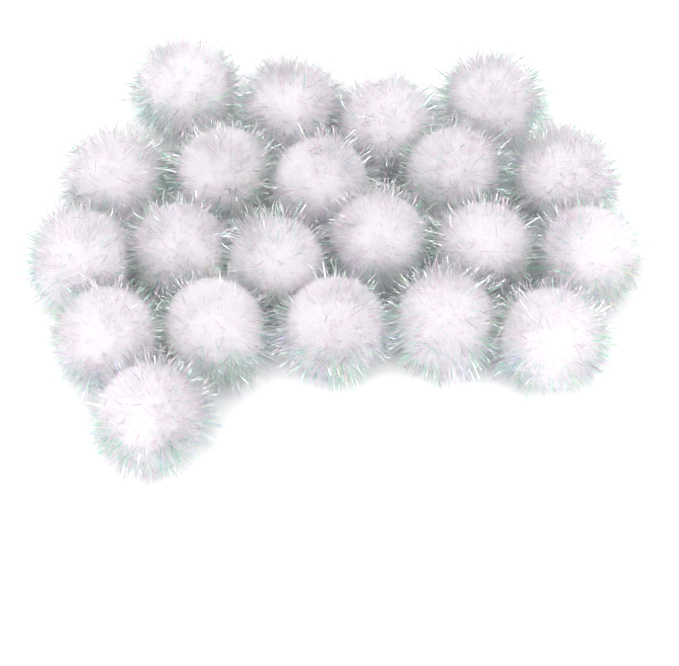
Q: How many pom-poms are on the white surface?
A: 21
